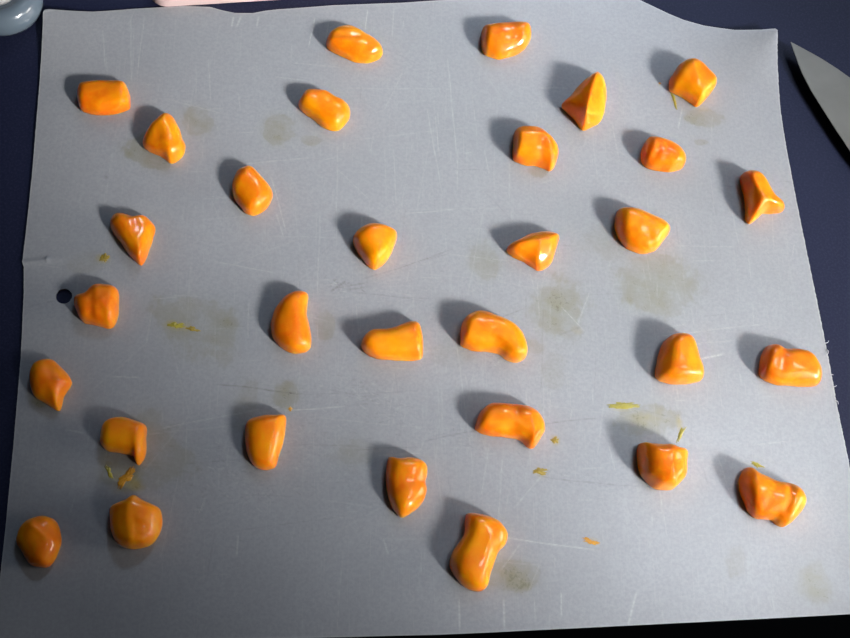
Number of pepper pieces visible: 31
